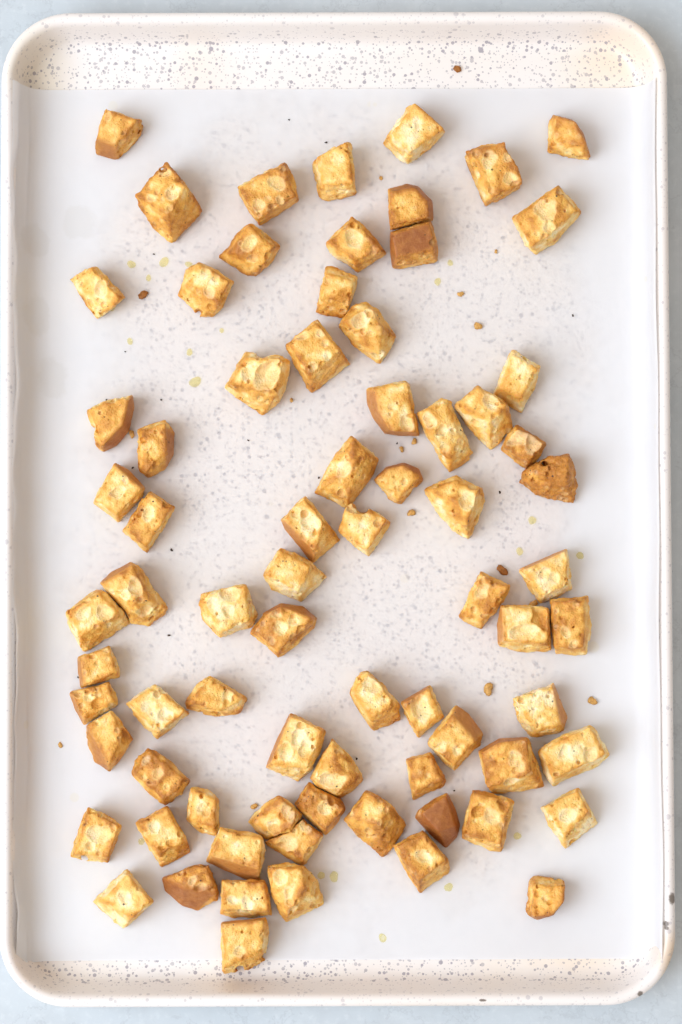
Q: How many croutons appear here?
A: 75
